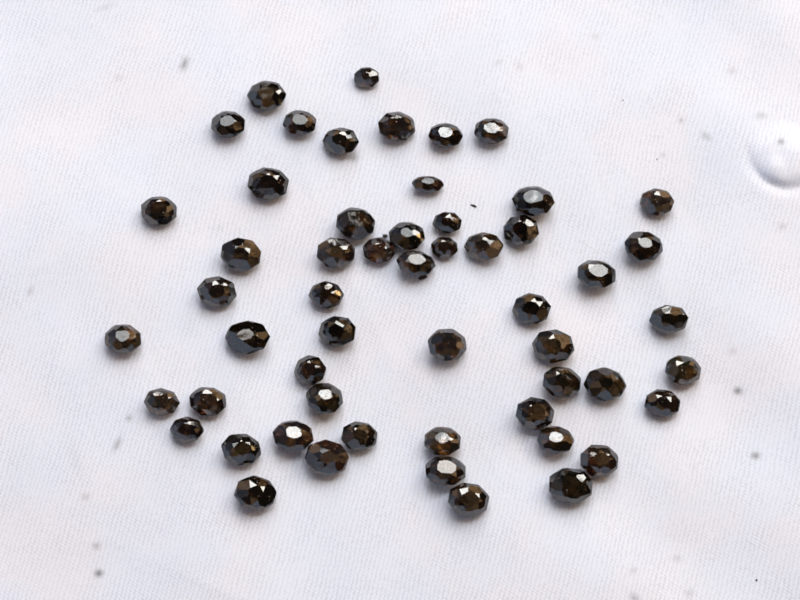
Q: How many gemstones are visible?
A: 55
